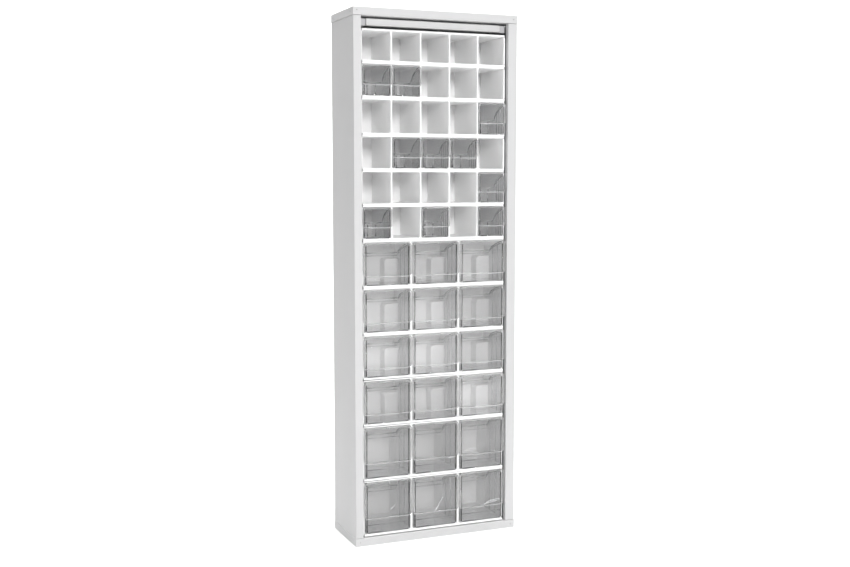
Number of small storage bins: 10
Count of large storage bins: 18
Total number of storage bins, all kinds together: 28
